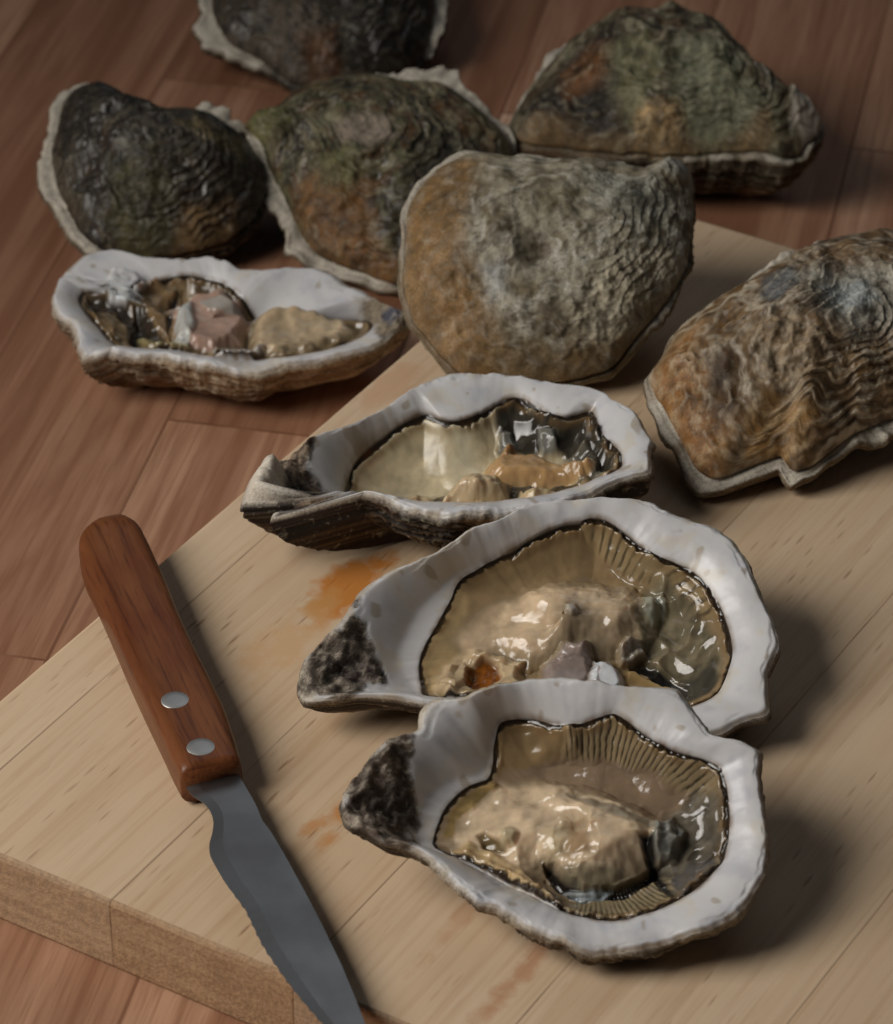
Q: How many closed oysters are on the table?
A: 6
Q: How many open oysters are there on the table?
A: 4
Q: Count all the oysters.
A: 10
